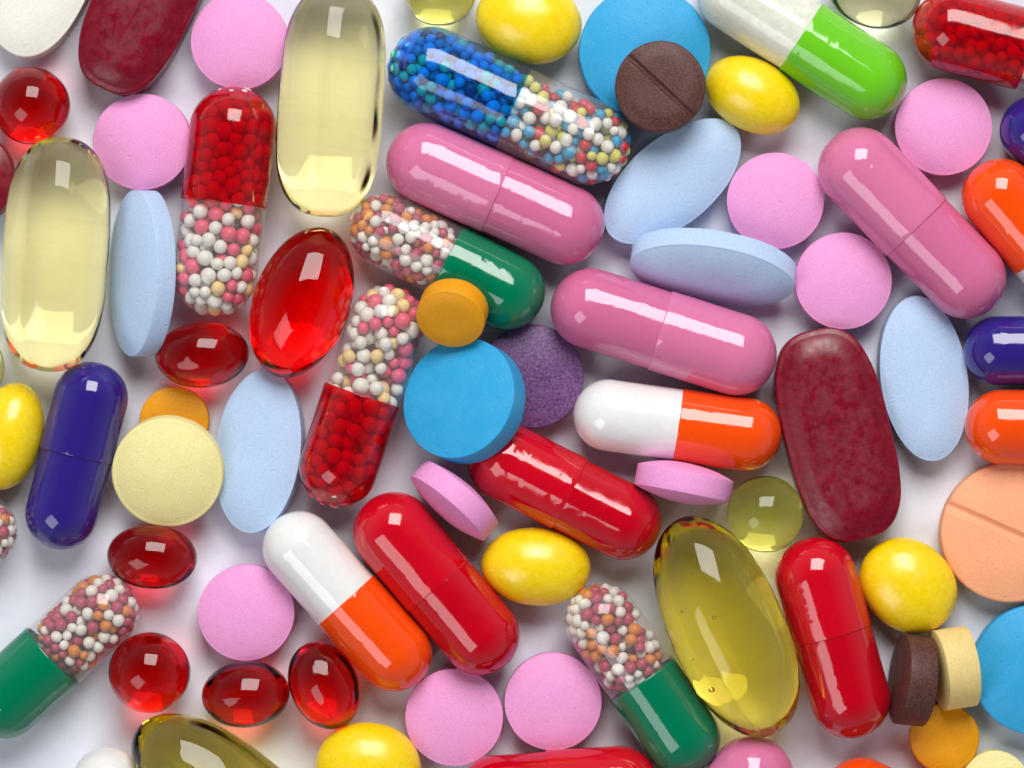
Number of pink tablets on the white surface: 10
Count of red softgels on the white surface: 7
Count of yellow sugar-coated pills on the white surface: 6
